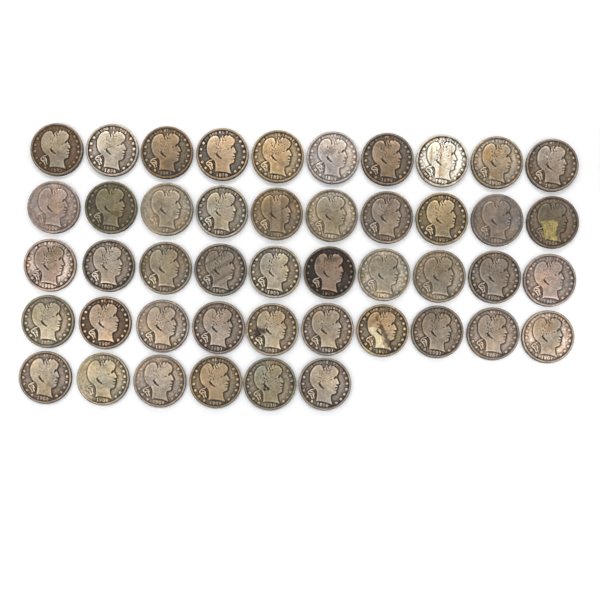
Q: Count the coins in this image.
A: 46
